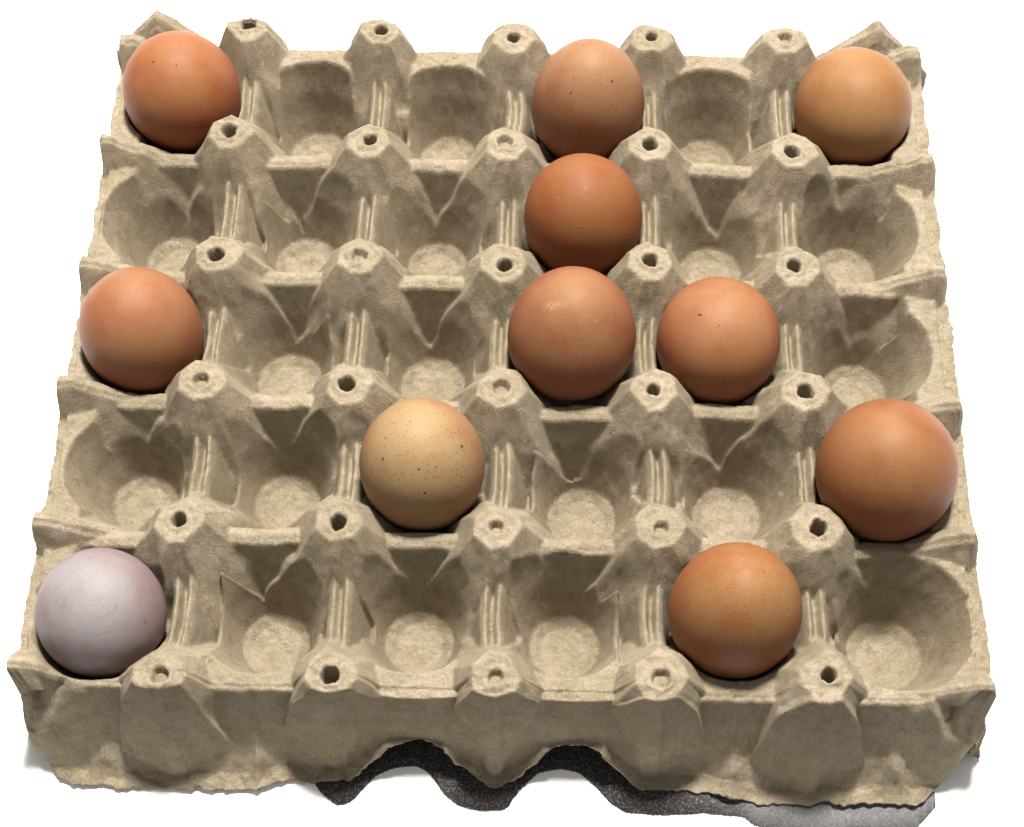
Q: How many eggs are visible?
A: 11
